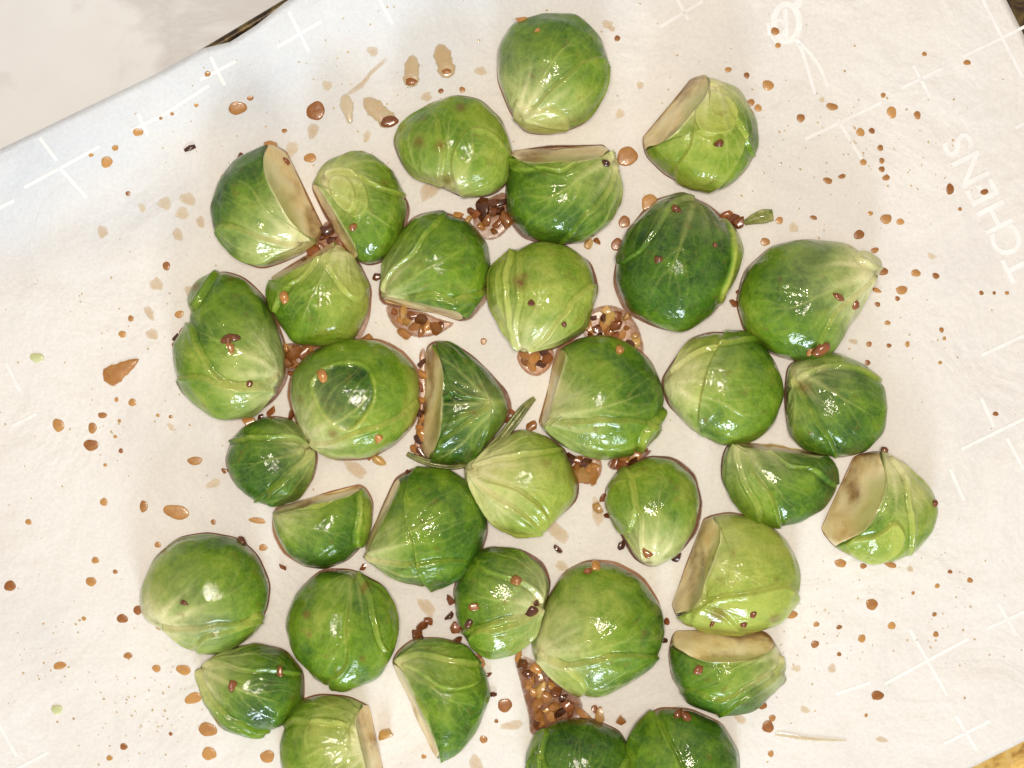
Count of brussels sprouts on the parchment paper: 35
